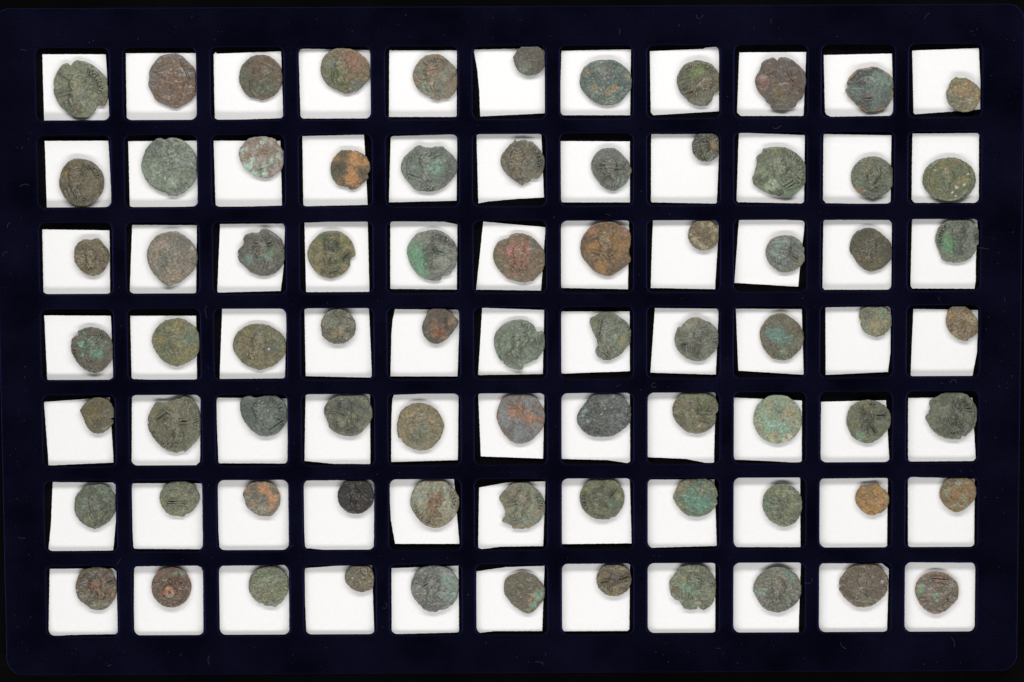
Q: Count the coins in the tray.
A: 77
